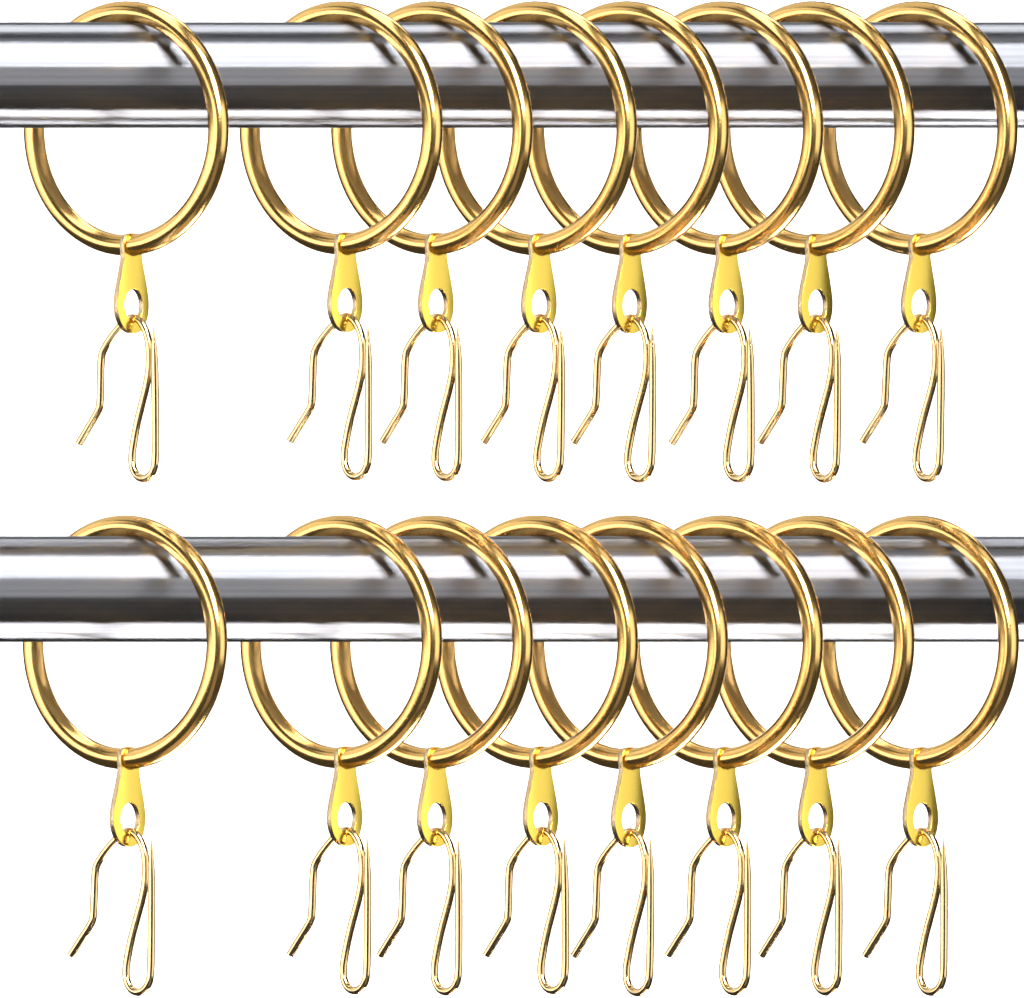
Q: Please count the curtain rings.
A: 16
